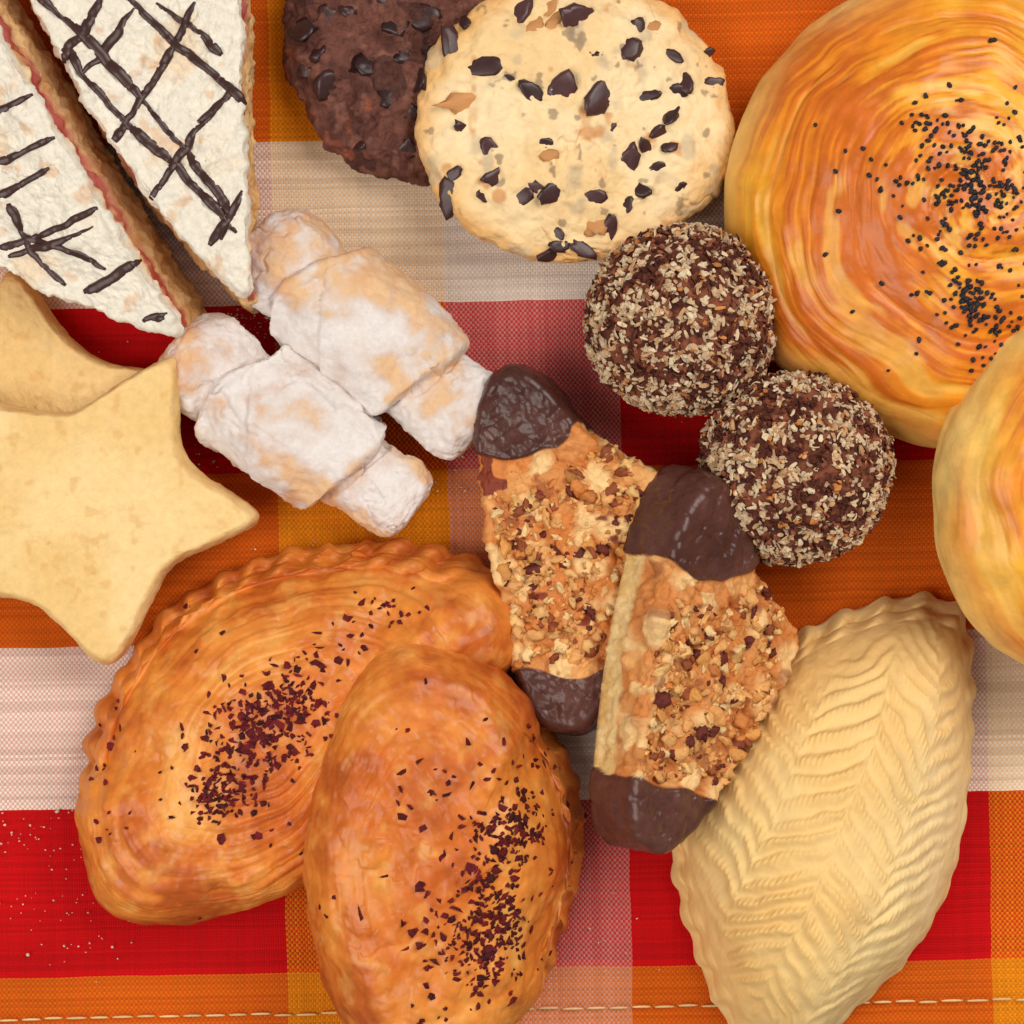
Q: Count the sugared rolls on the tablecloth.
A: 2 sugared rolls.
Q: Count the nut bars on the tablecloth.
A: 2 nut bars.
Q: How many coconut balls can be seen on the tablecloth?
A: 2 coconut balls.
